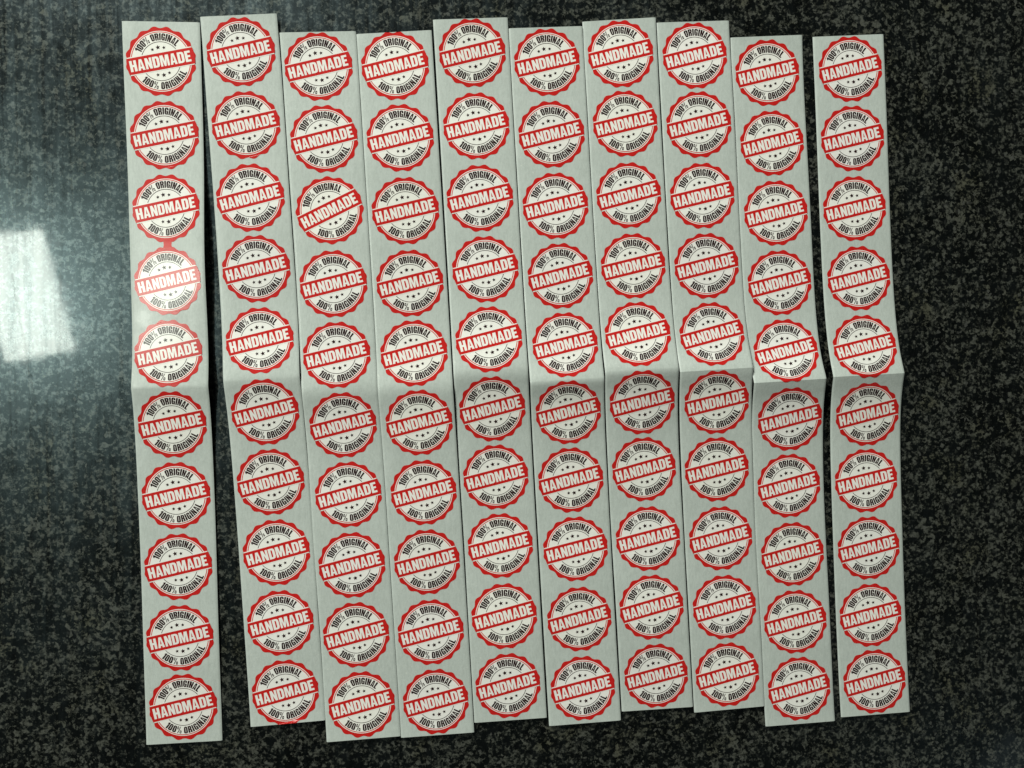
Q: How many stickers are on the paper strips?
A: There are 100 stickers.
